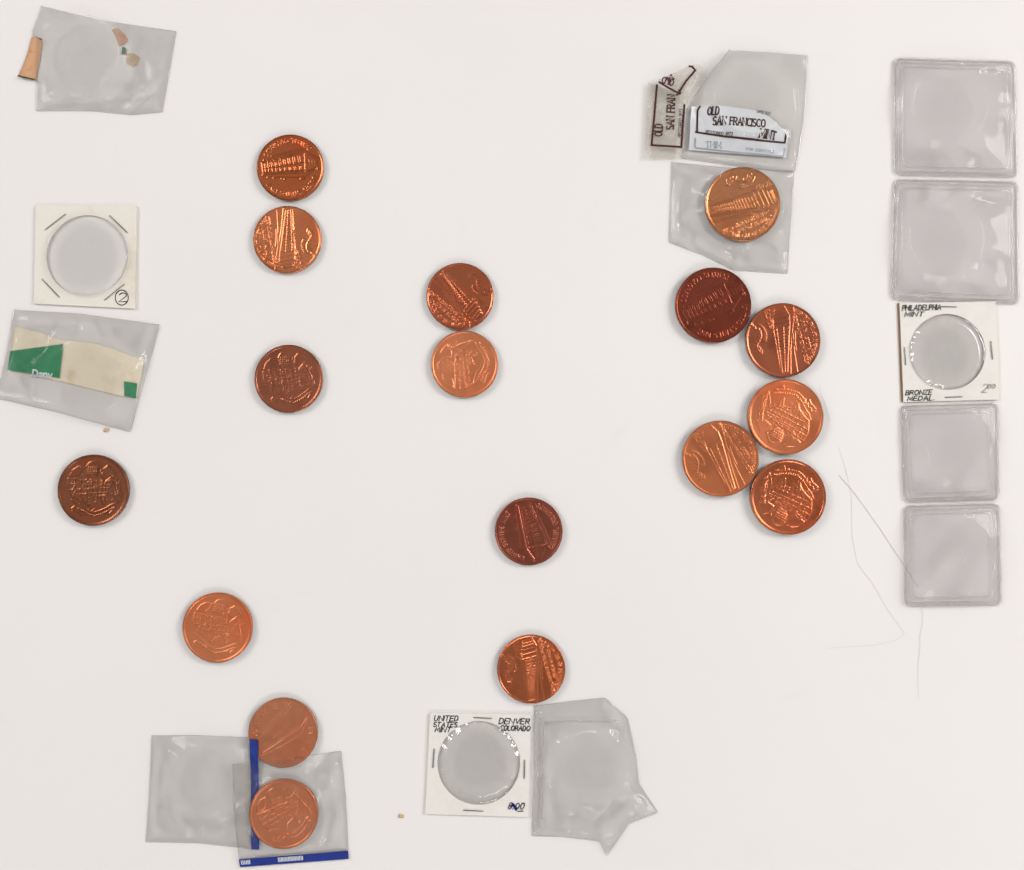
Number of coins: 17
